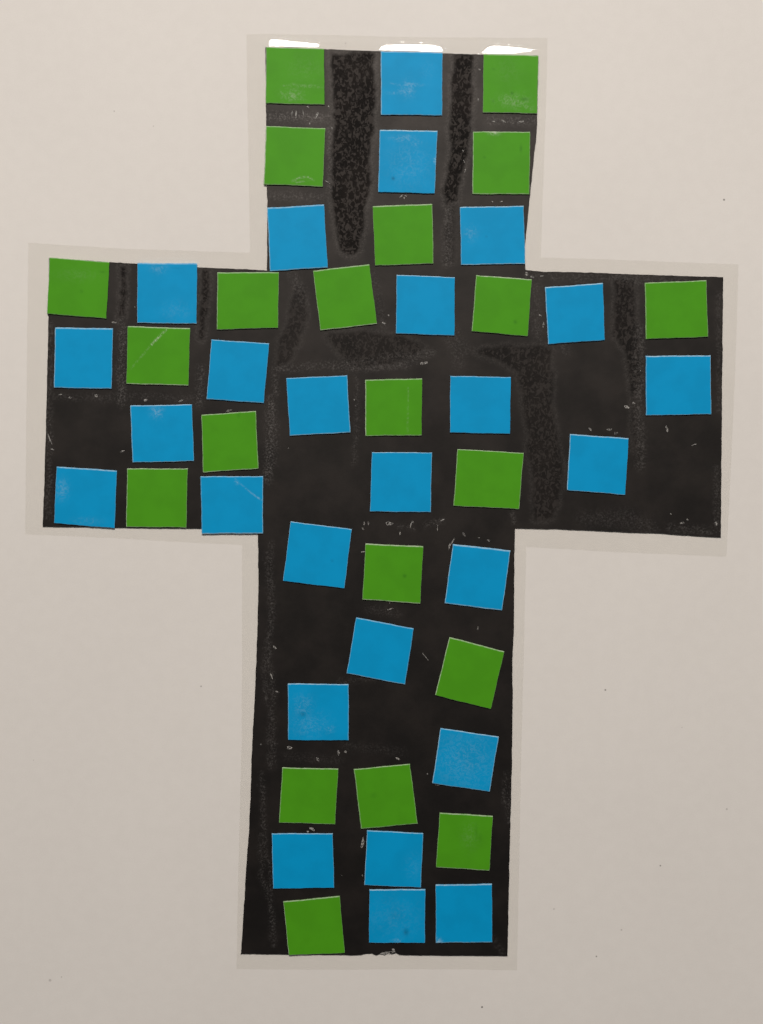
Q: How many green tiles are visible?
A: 21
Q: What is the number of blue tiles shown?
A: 26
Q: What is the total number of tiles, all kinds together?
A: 47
